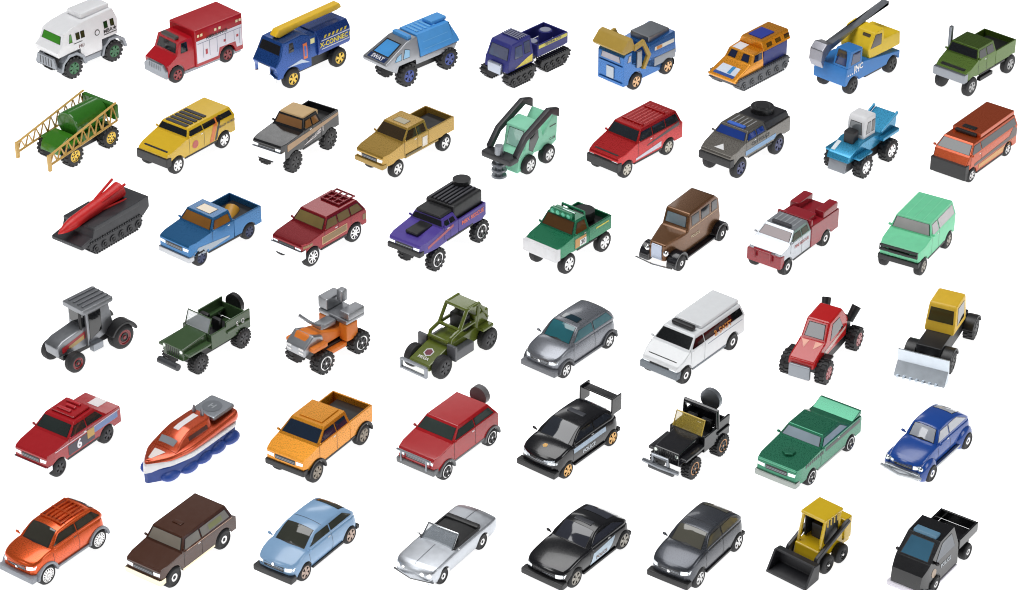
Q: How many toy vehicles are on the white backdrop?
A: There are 50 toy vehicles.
